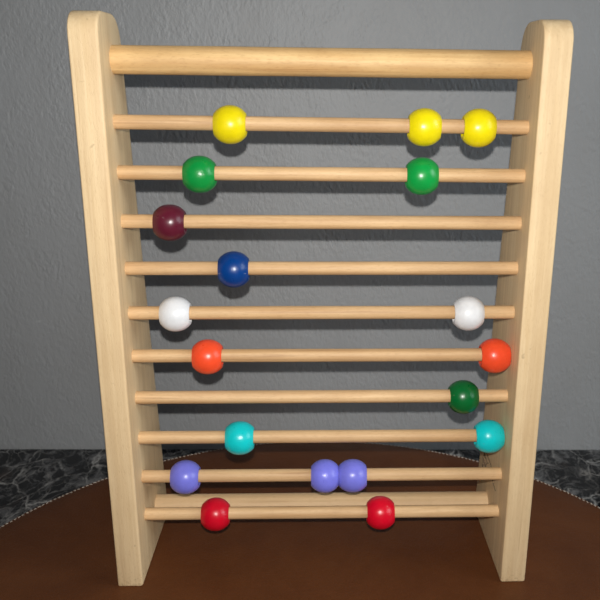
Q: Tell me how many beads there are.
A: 19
